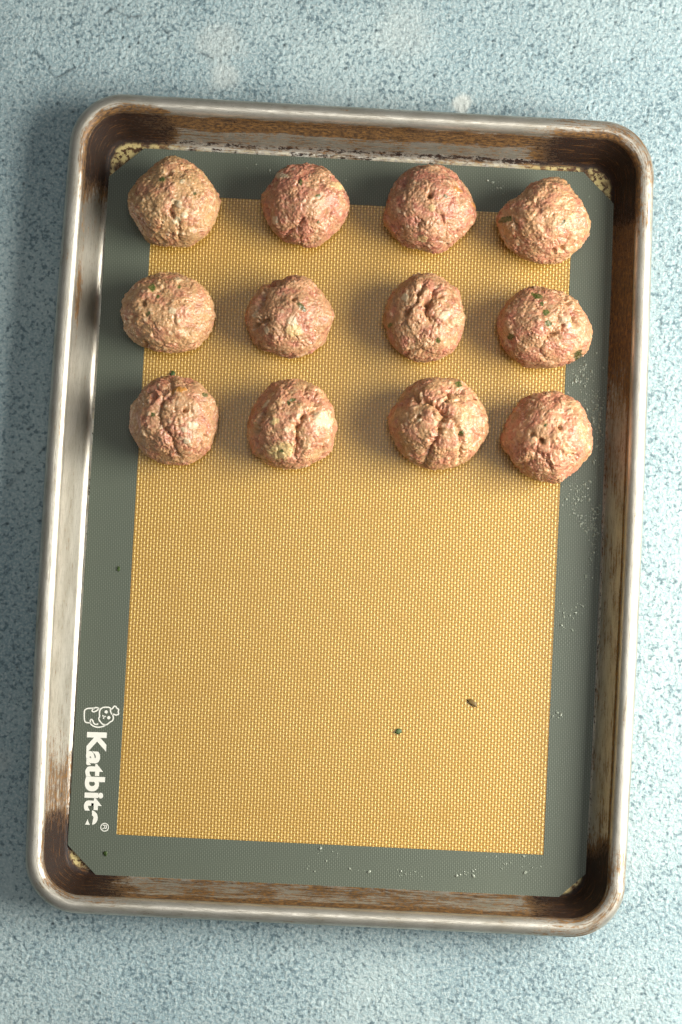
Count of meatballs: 12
